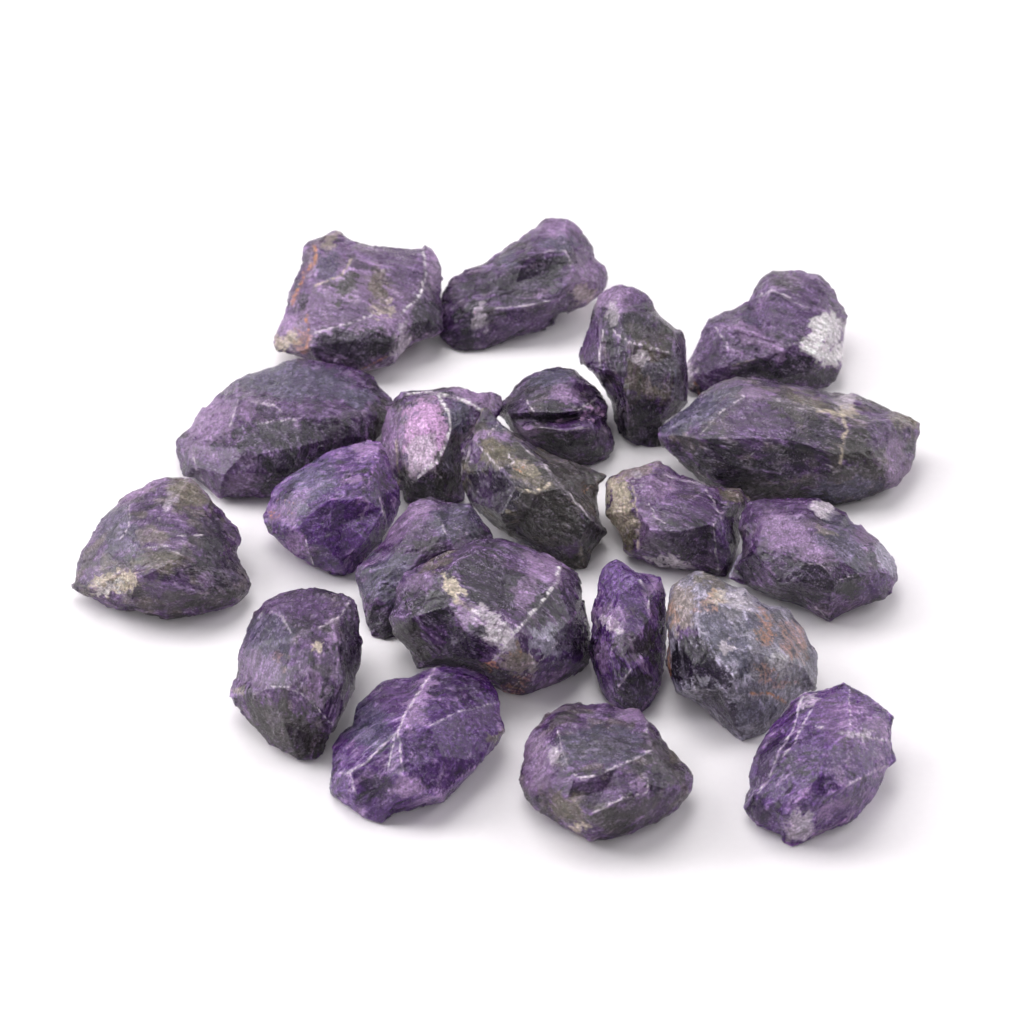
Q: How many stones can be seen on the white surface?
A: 21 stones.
